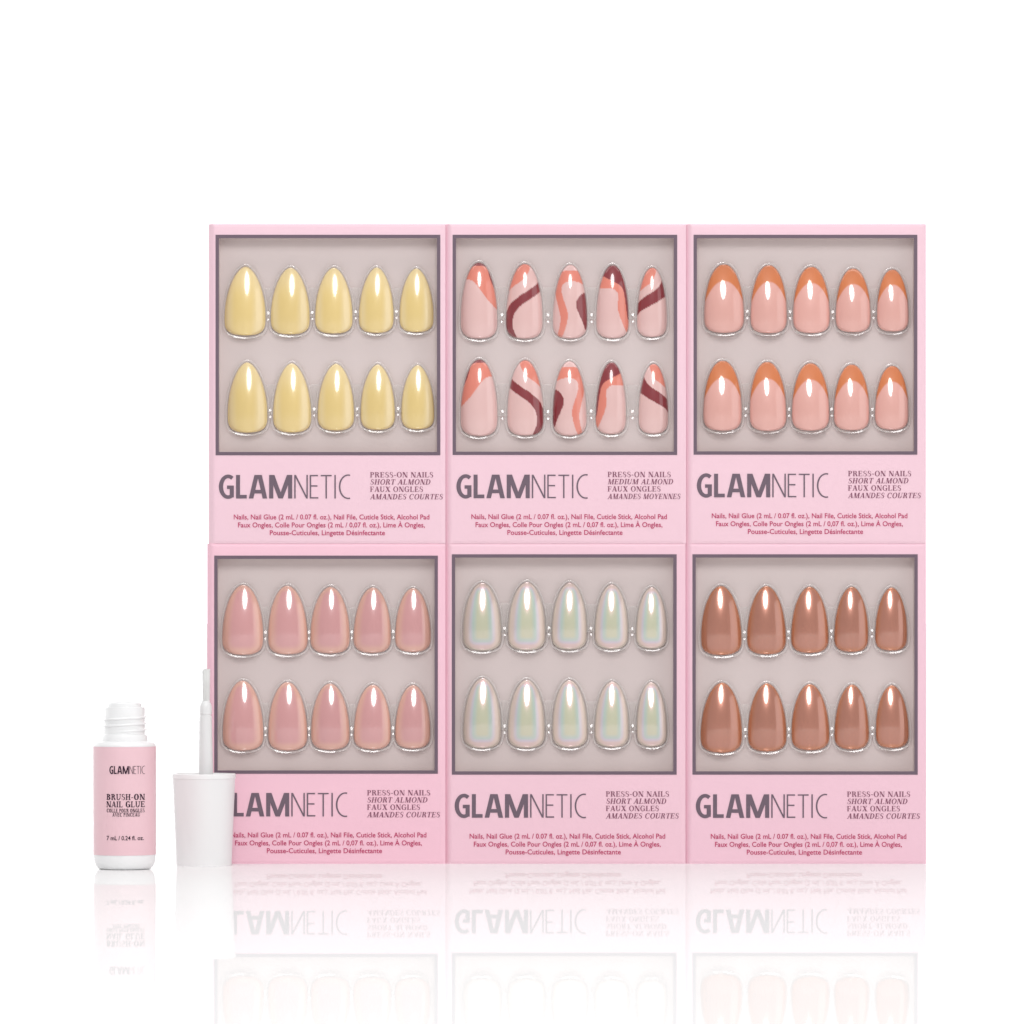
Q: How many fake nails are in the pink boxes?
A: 60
